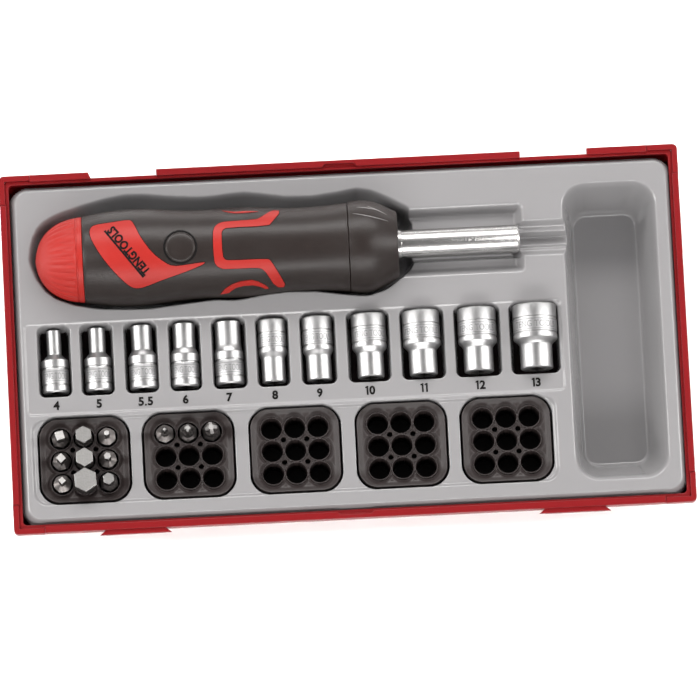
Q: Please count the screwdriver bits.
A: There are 12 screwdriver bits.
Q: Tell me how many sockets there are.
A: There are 11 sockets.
